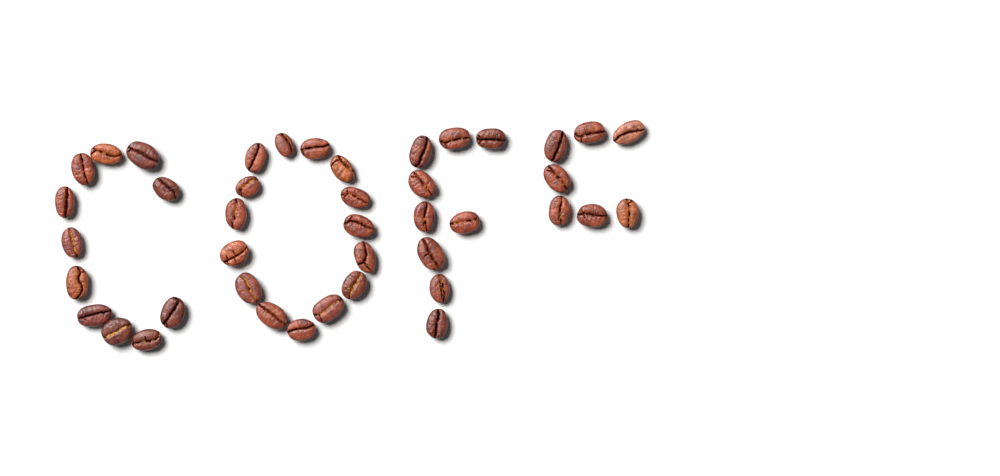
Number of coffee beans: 42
